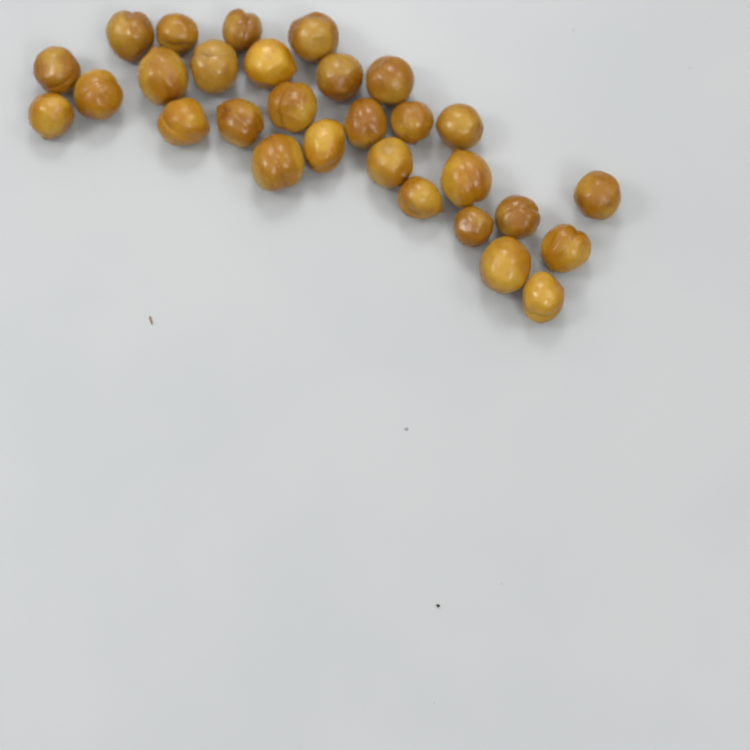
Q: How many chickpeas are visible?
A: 29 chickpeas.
